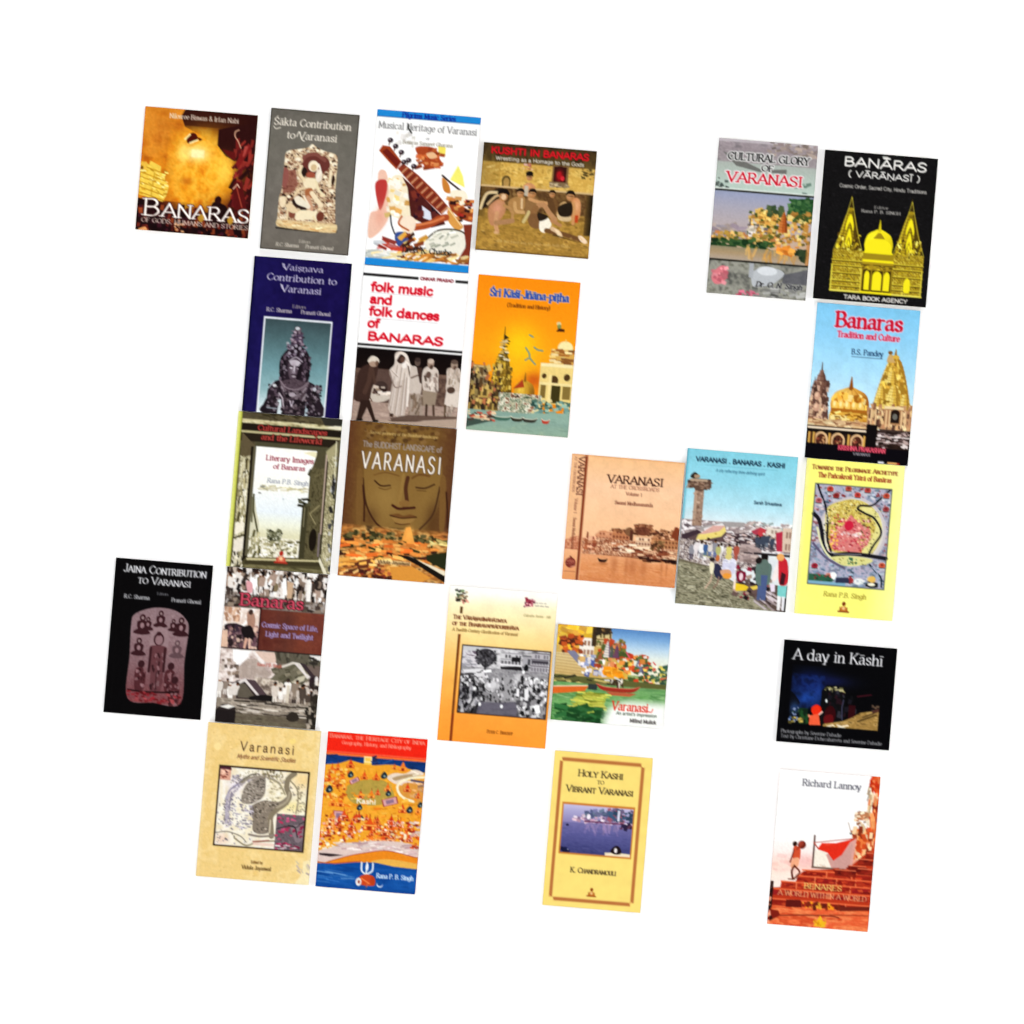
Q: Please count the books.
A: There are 24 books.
